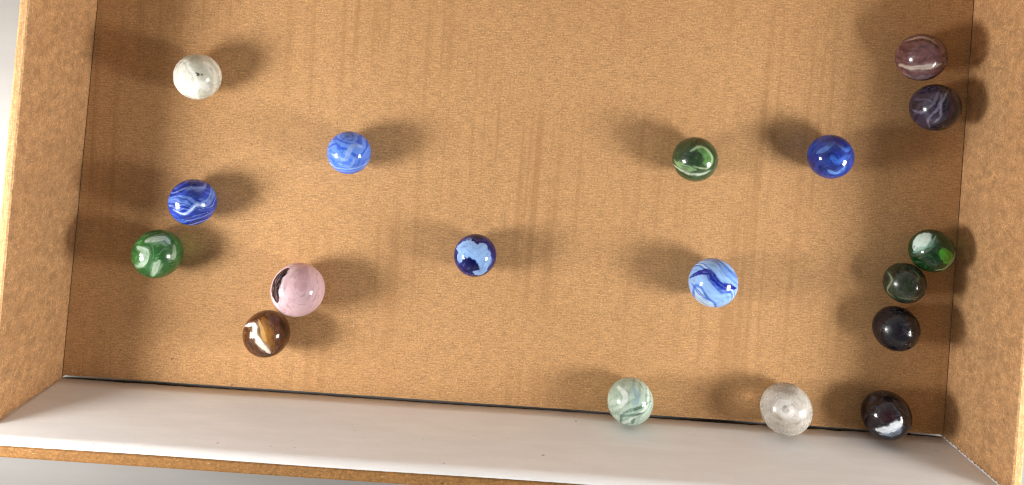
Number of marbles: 18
